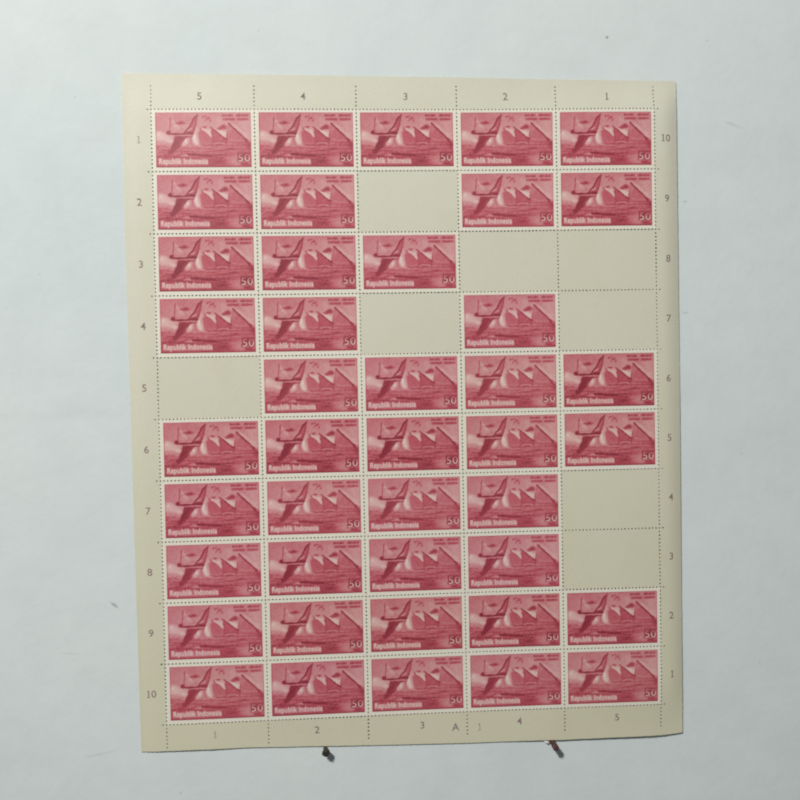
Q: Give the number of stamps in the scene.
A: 42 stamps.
